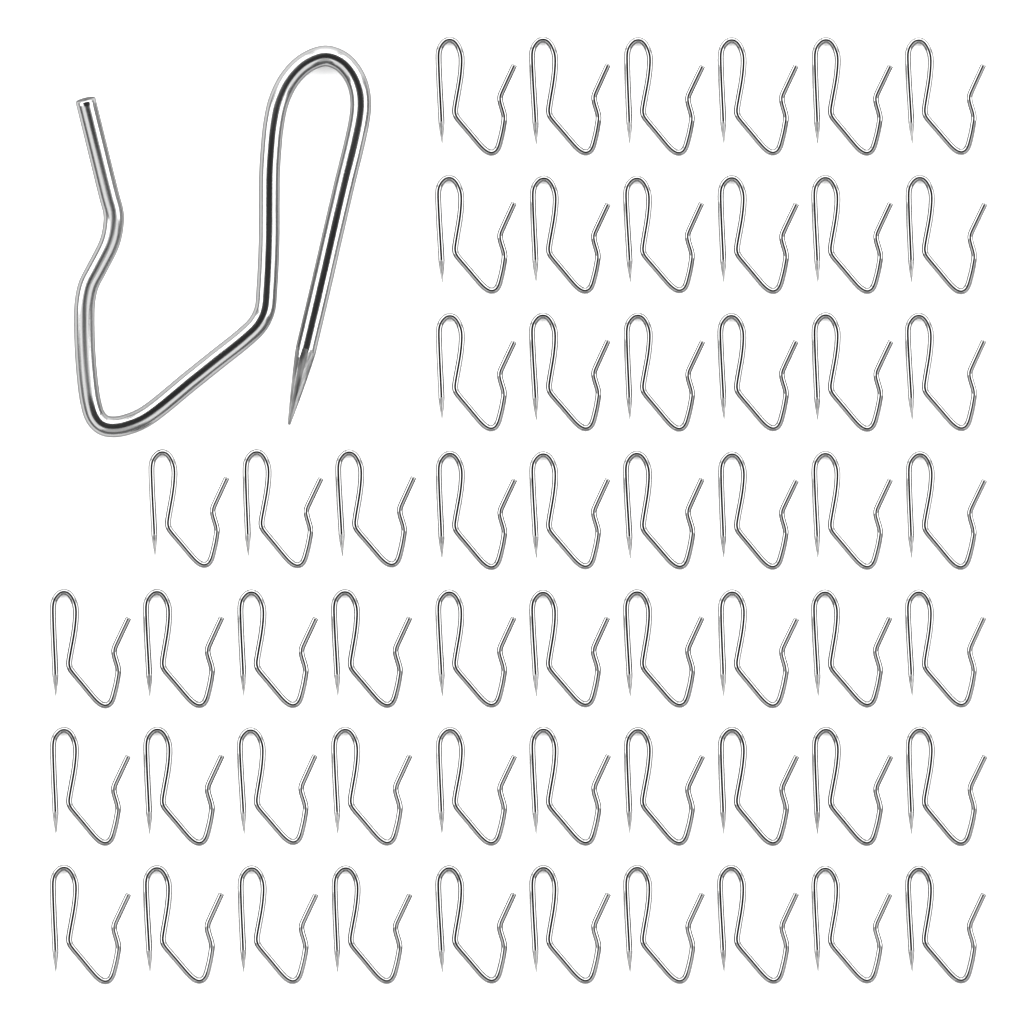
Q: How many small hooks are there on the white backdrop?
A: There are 57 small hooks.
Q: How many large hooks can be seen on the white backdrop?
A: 1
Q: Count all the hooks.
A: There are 58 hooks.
